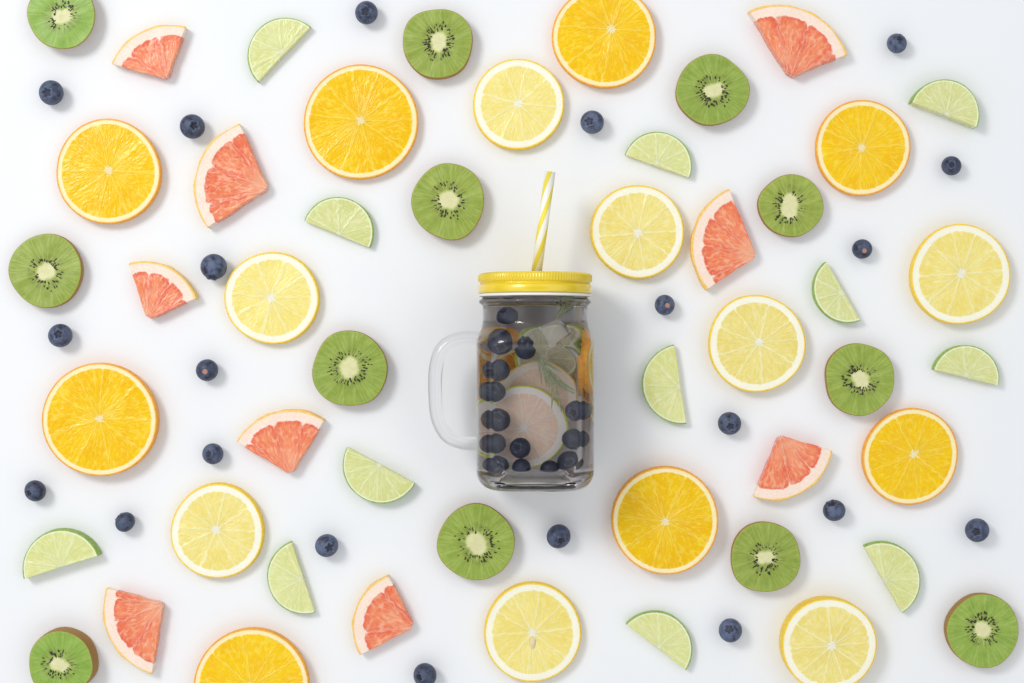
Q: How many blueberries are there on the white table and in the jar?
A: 35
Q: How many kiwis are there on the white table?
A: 12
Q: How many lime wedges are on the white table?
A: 12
